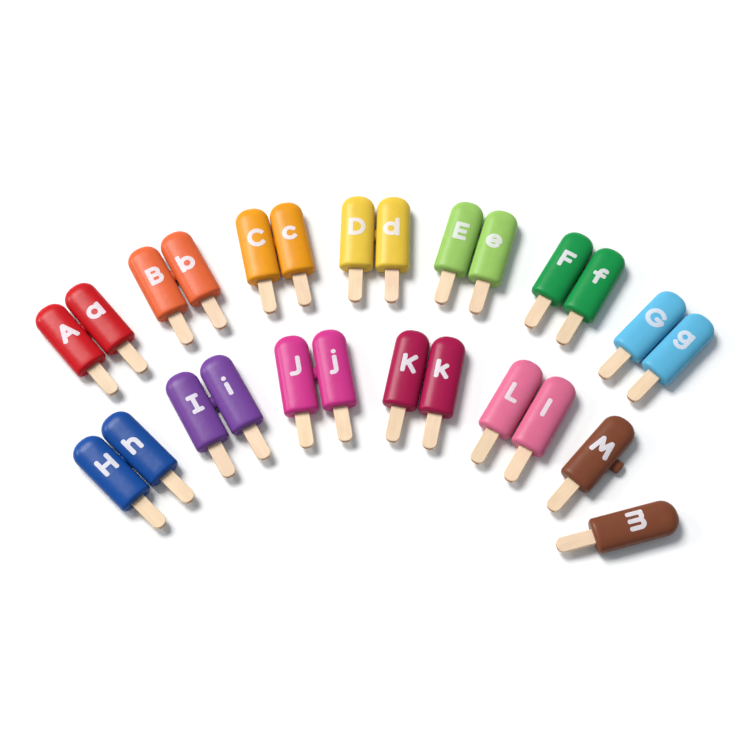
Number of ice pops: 26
